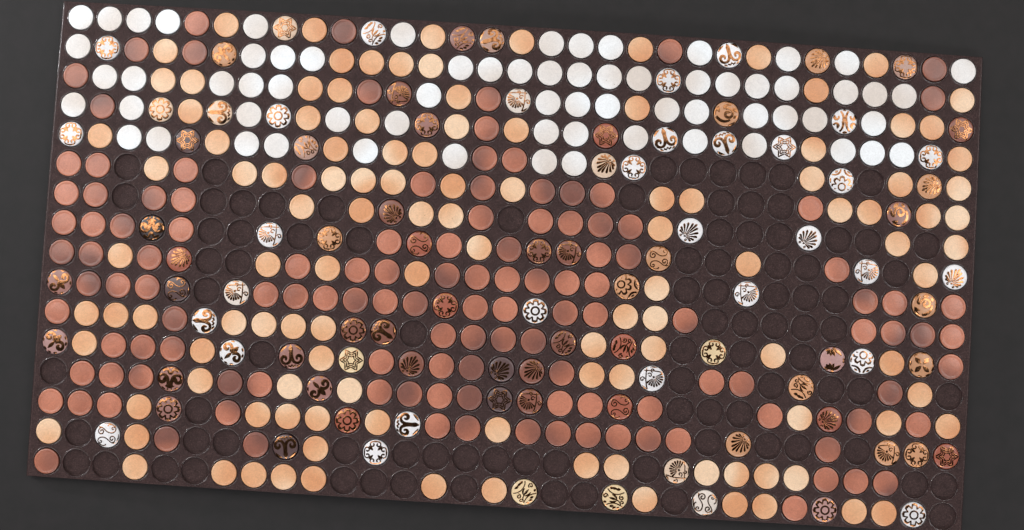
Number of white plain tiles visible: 67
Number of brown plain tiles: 128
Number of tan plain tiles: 118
